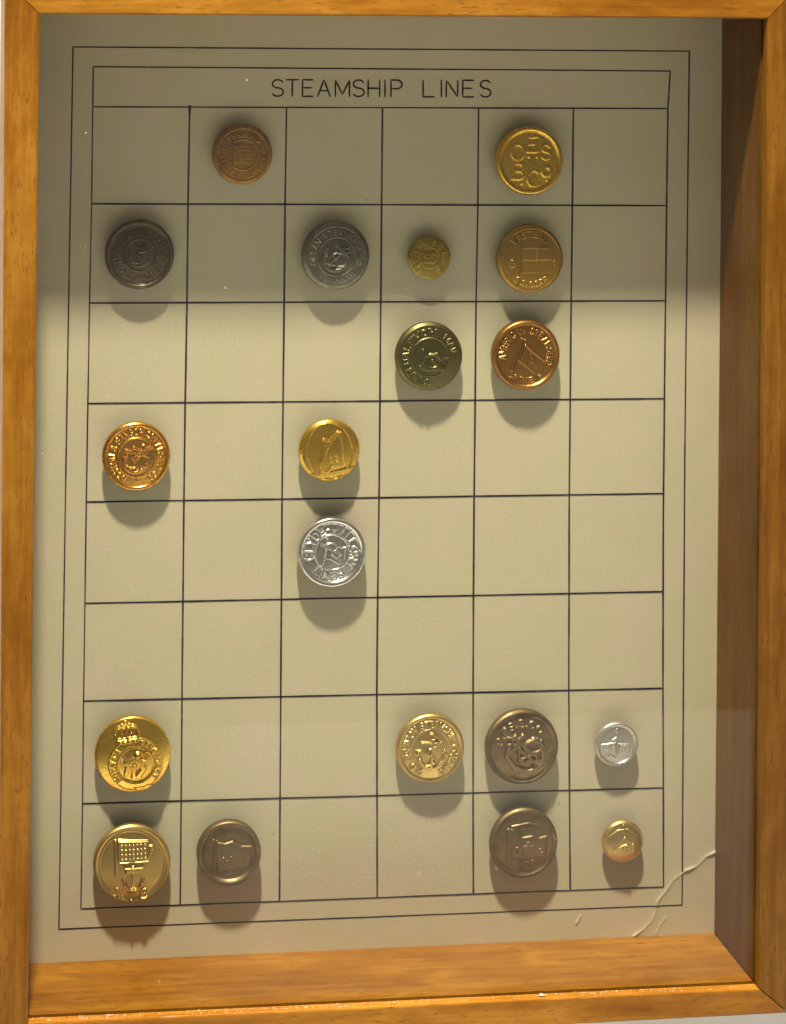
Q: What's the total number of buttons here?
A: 19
